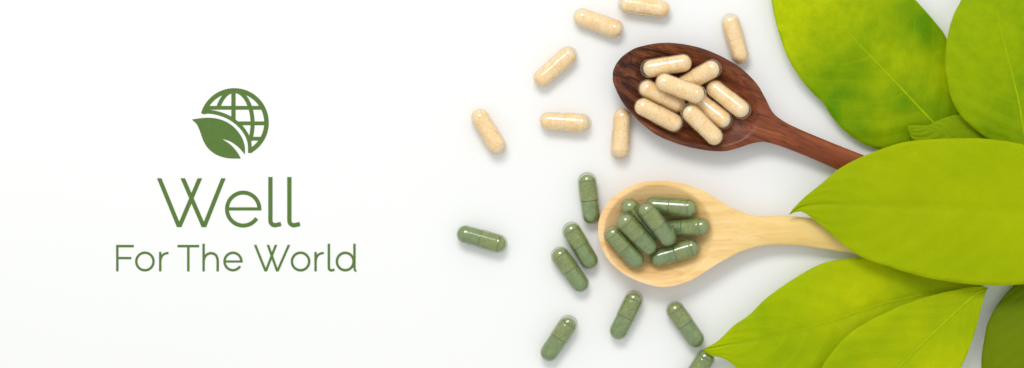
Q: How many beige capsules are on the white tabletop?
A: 15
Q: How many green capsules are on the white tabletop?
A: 15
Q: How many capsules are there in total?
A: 30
